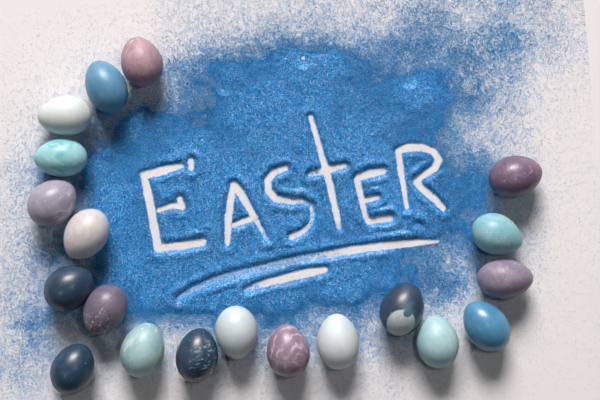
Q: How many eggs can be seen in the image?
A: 20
